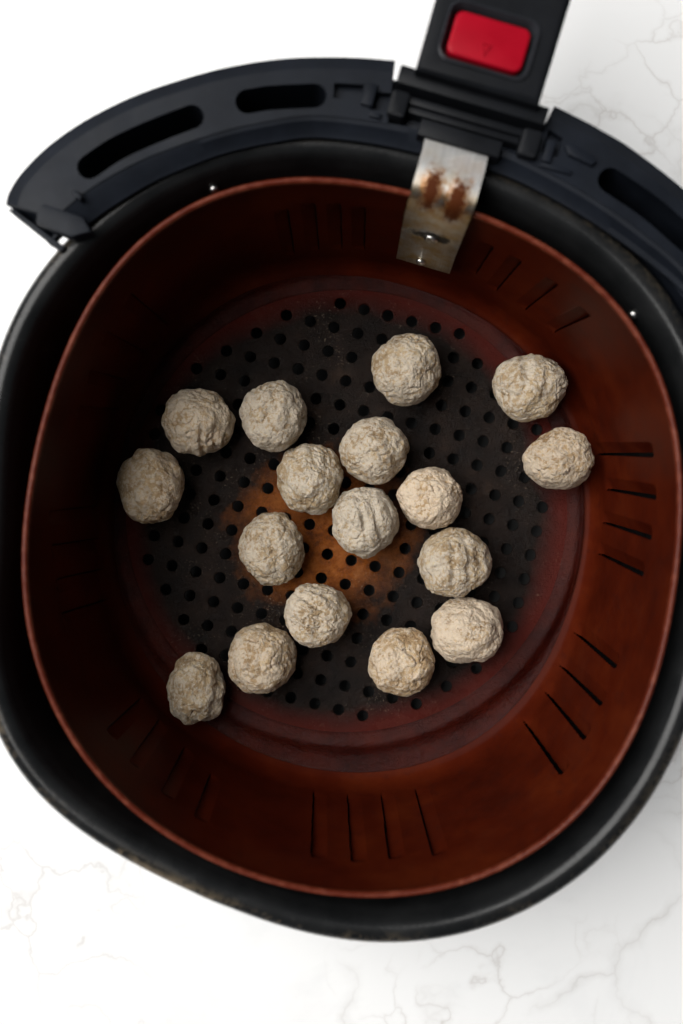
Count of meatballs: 17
